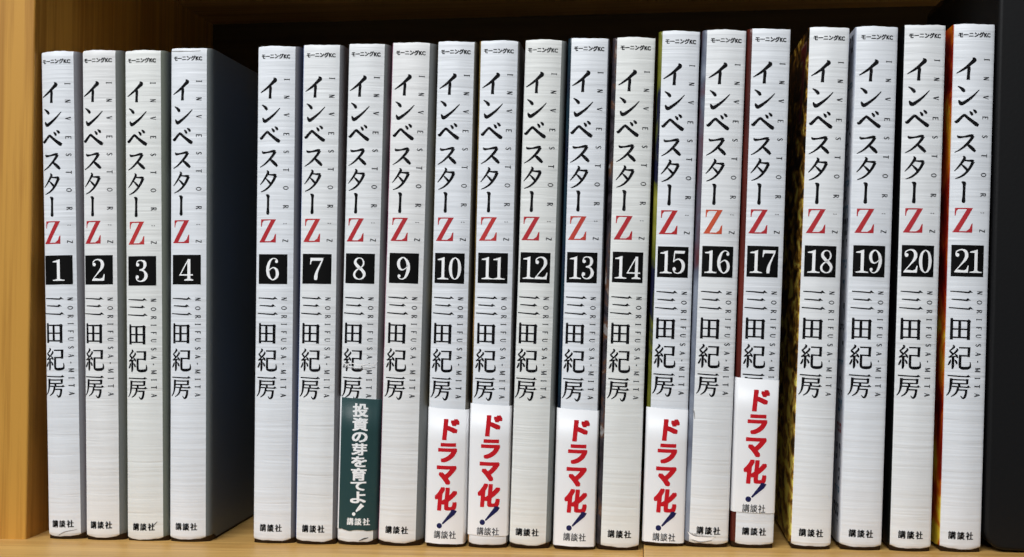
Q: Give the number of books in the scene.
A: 20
